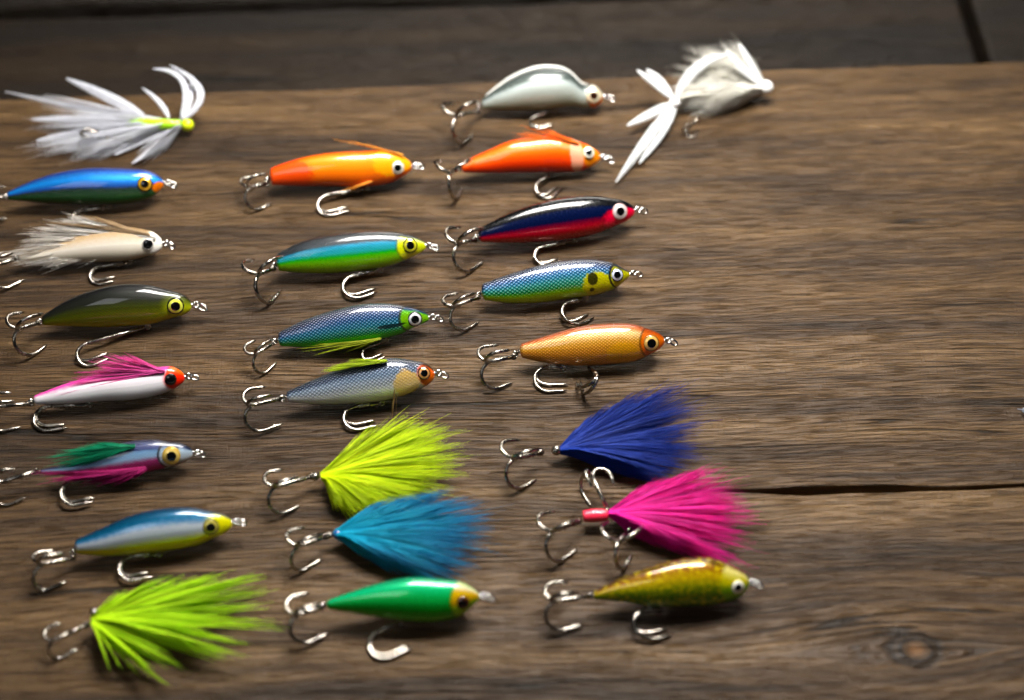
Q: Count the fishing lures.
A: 24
